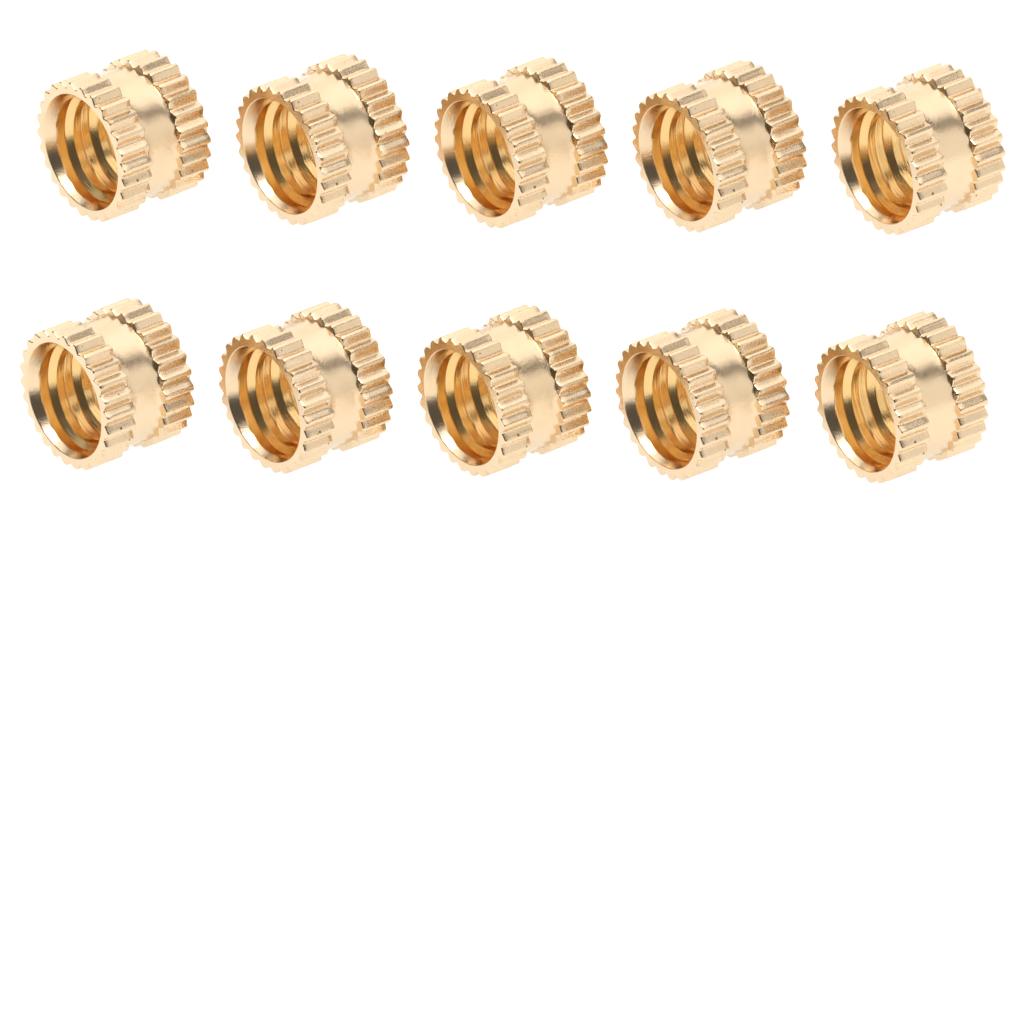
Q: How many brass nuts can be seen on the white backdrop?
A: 10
